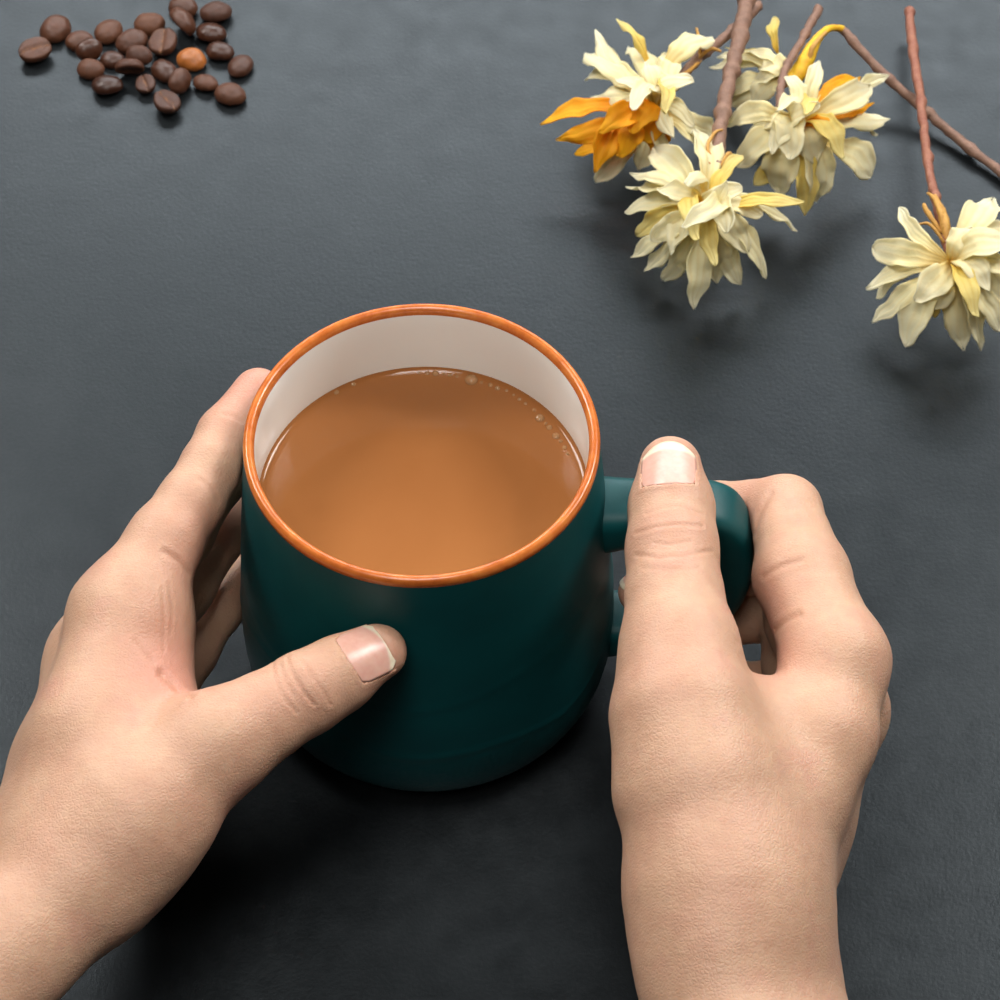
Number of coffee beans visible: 26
